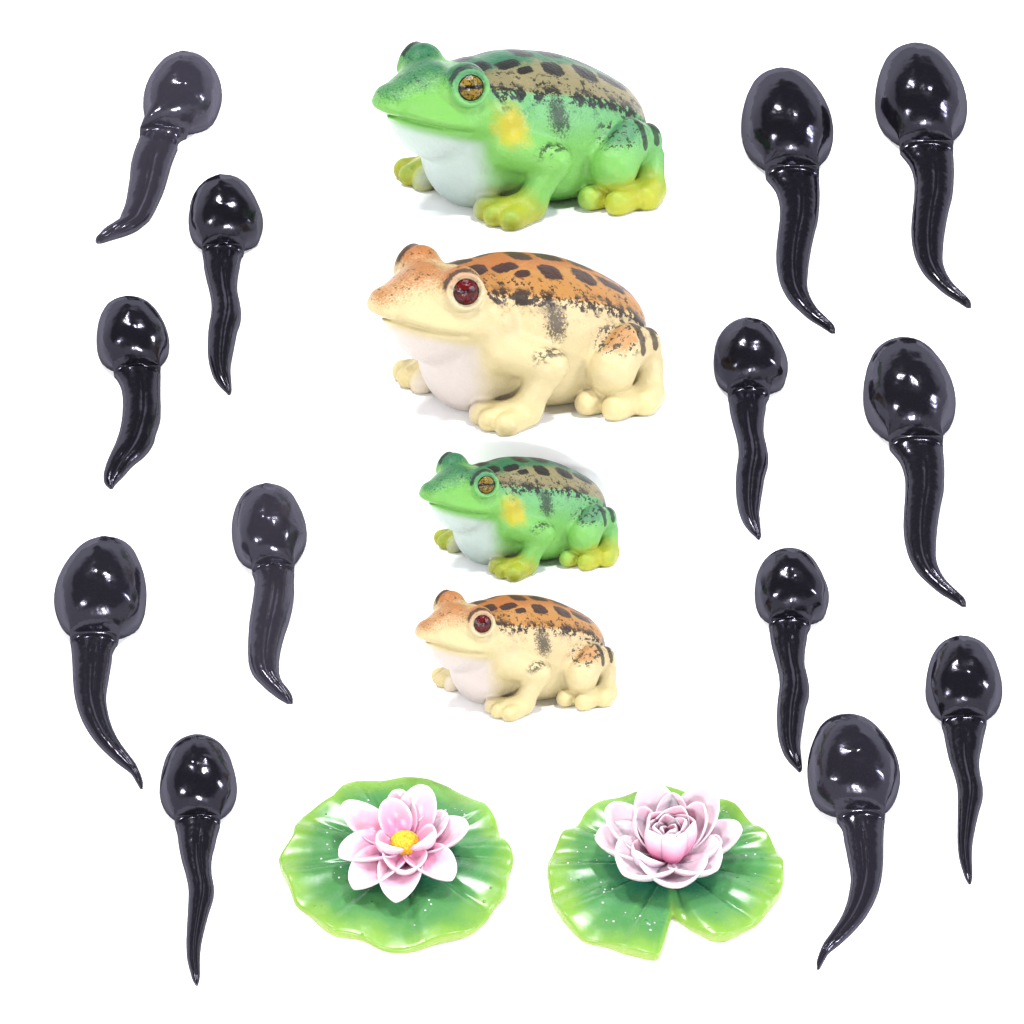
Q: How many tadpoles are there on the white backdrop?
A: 13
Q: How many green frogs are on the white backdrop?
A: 2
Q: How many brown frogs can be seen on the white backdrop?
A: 2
